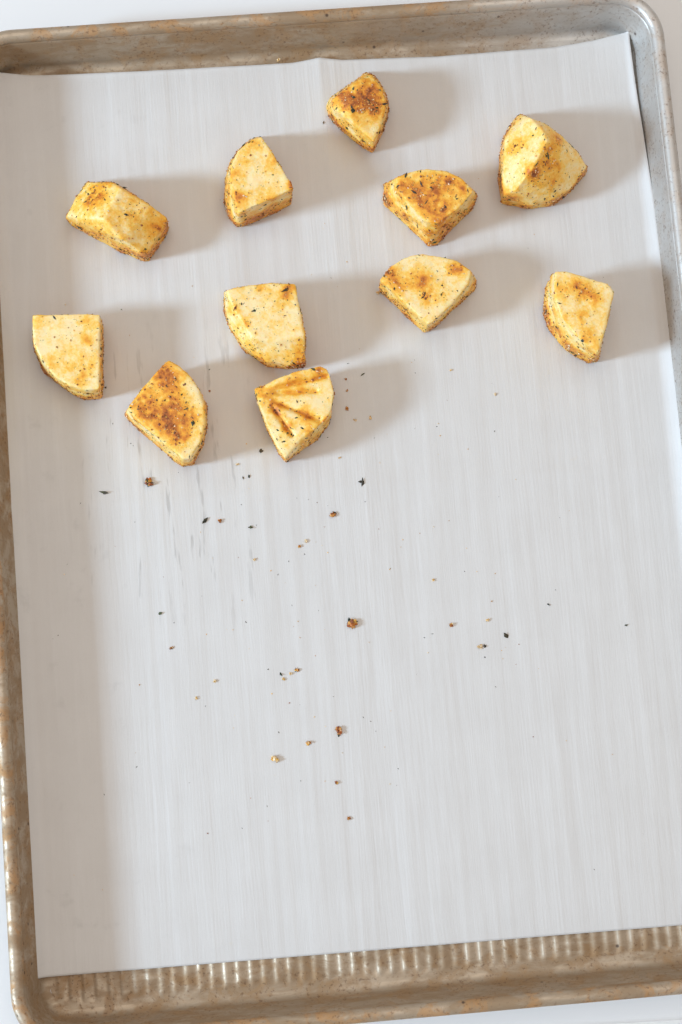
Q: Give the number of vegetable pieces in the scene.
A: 11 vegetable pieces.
